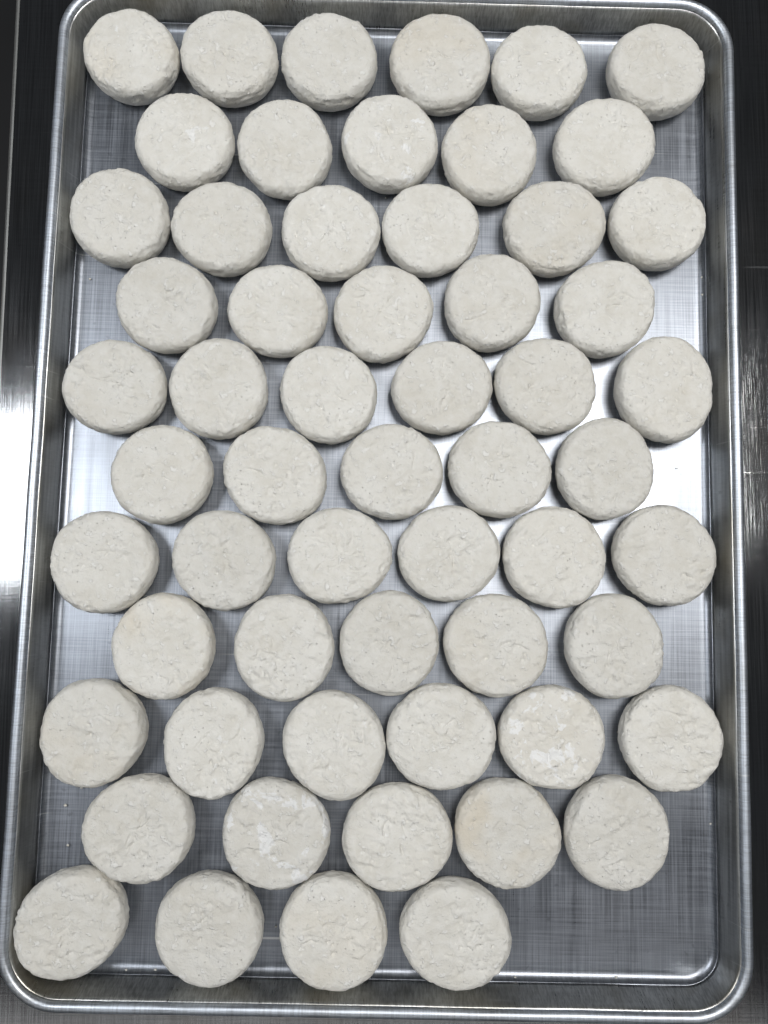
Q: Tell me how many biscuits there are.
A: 59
